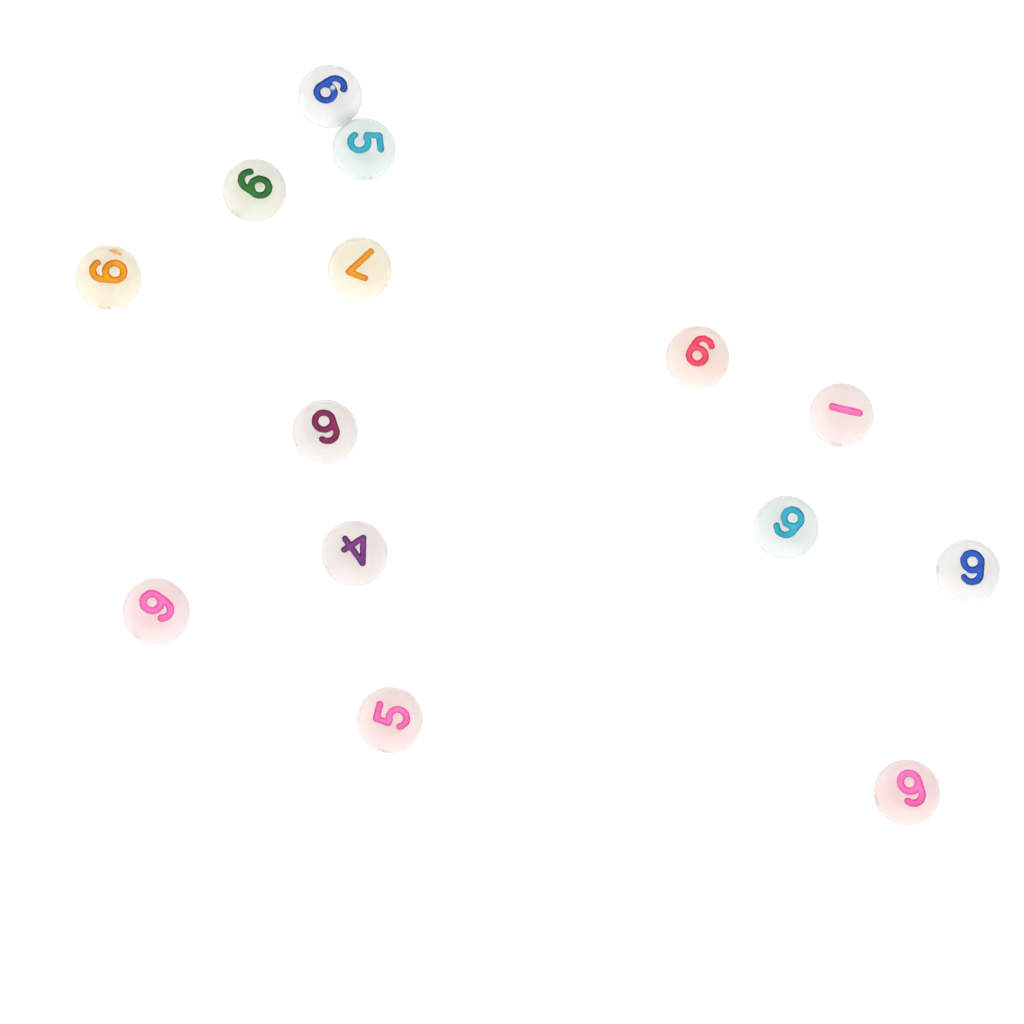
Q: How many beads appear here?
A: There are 14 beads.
